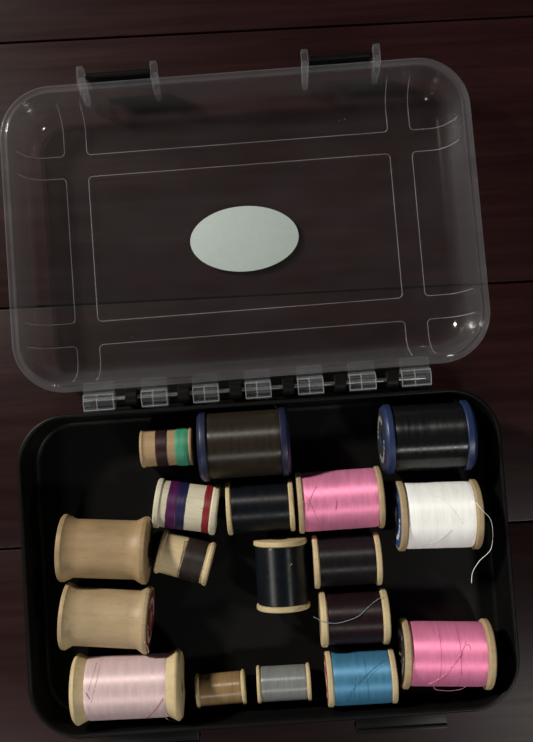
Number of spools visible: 18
